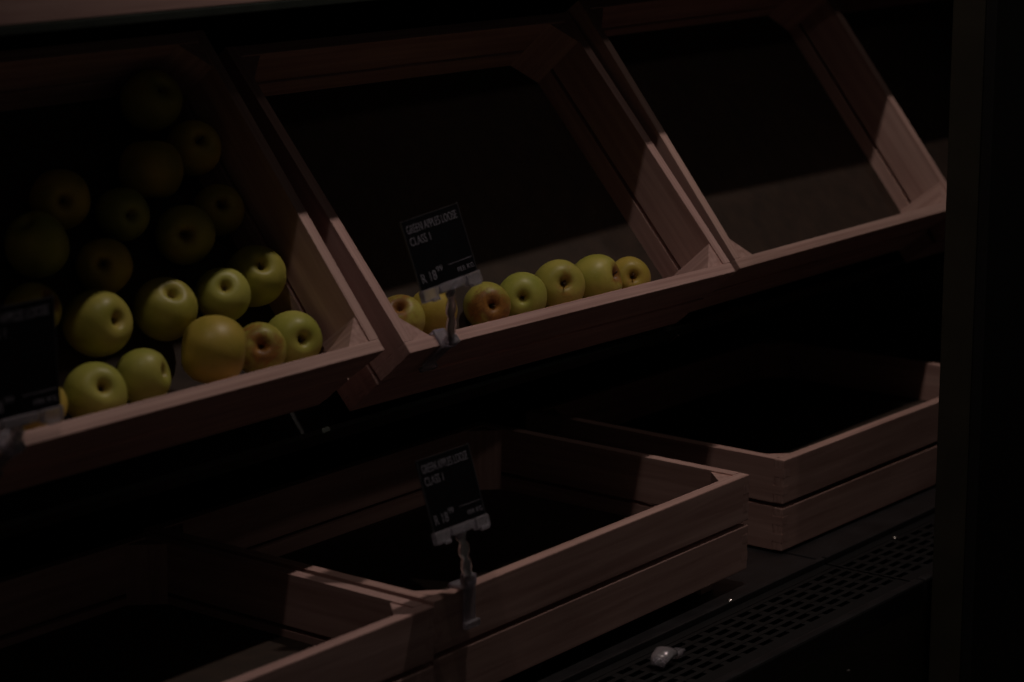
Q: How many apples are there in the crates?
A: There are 27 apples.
